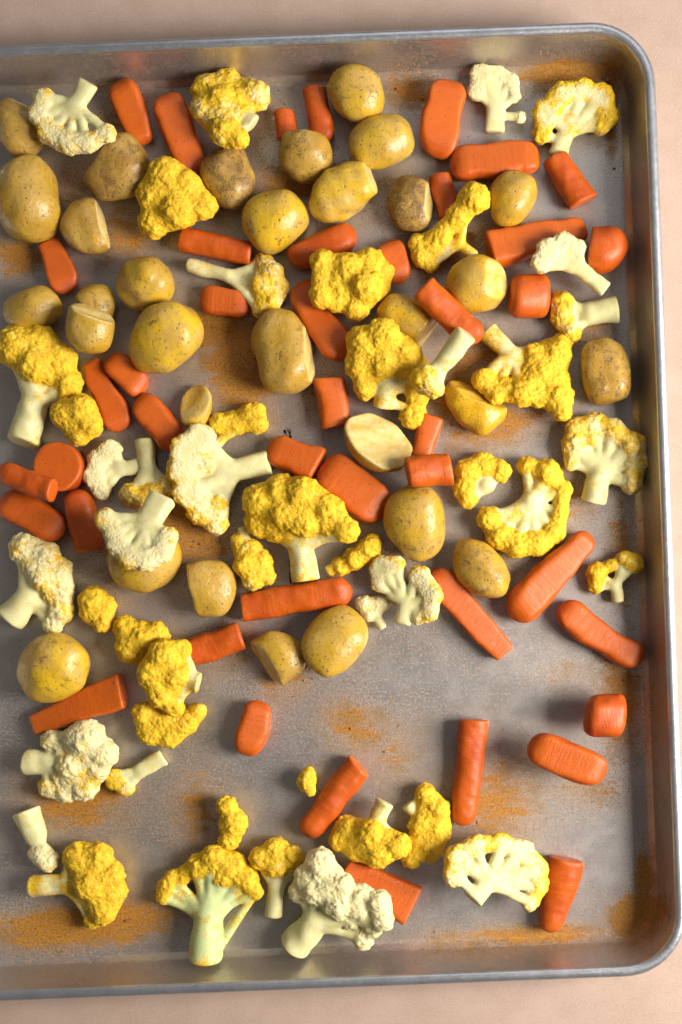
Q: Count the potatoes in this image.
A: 31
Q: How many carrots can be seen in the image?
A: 43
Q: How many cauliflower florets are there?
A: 46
